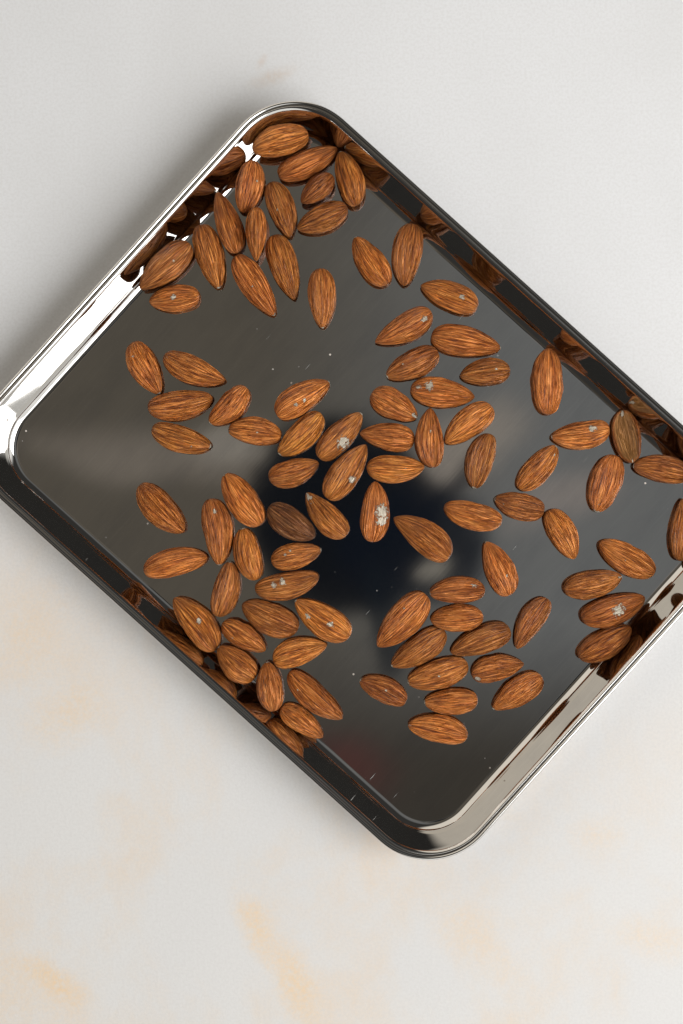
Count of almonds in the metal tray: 88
